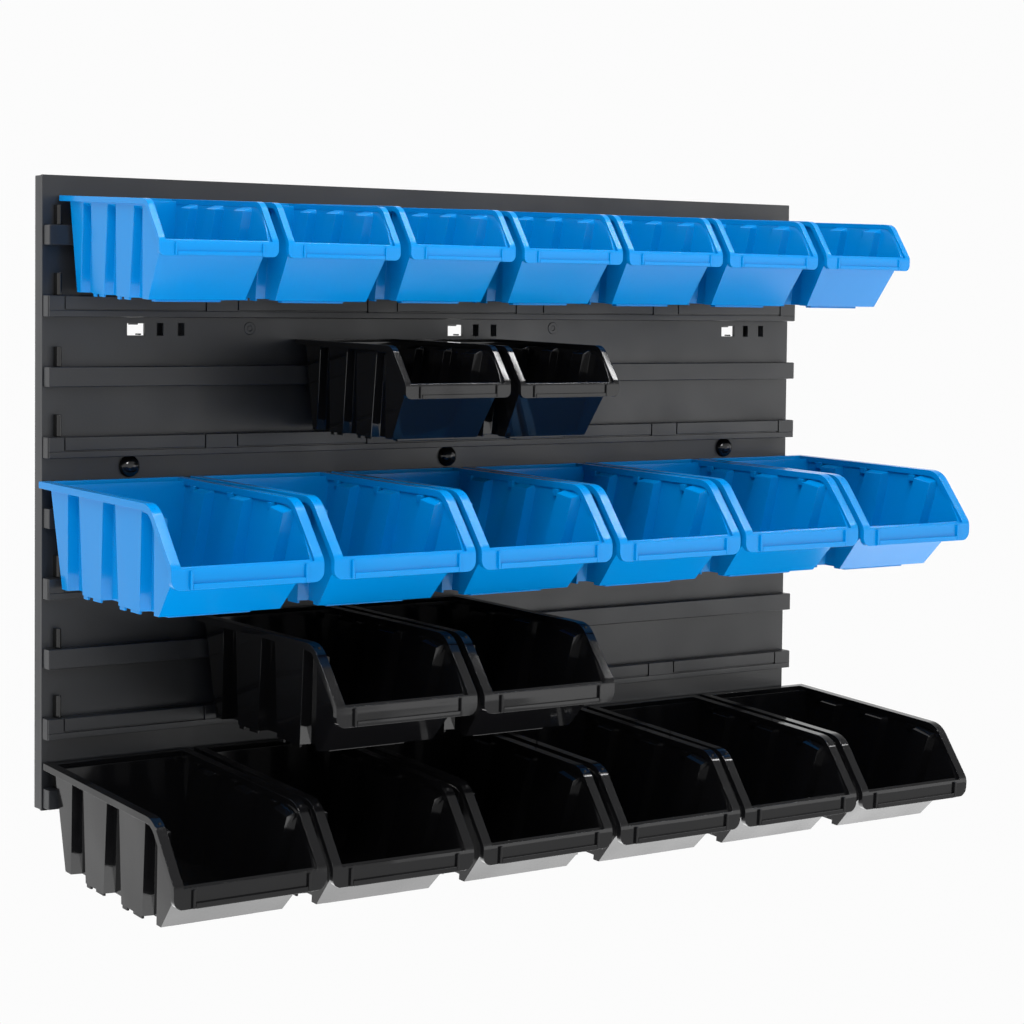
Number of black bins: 10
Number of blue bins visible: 13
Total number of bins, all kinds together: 23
